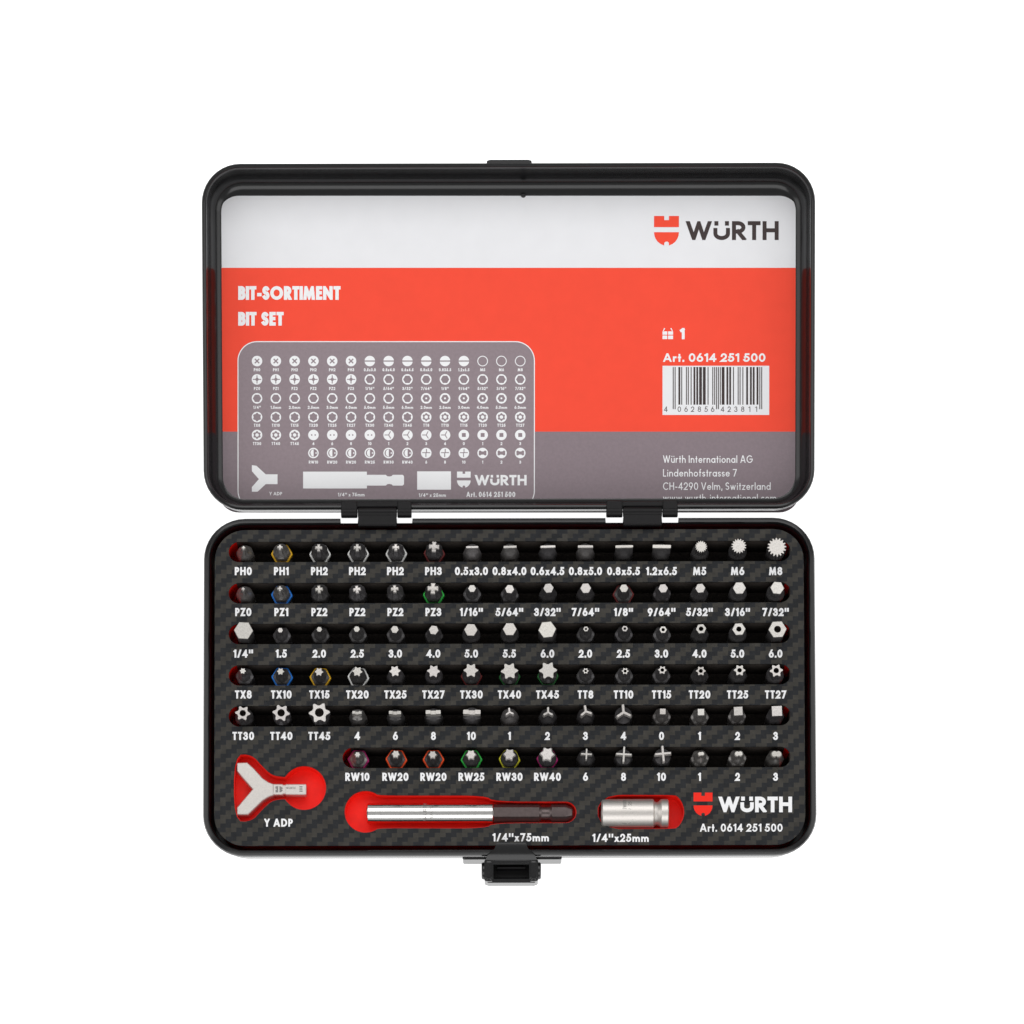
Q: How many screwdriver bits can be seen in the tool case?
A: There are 87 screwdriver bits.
